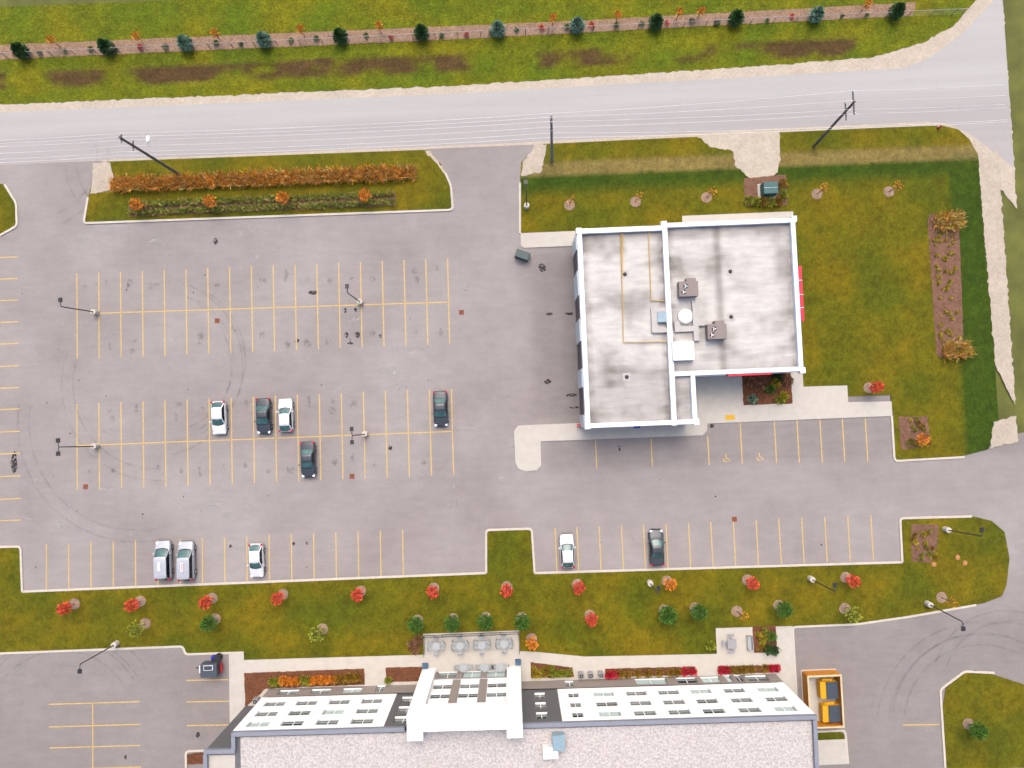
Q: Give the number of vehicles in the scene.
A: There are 10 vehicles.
